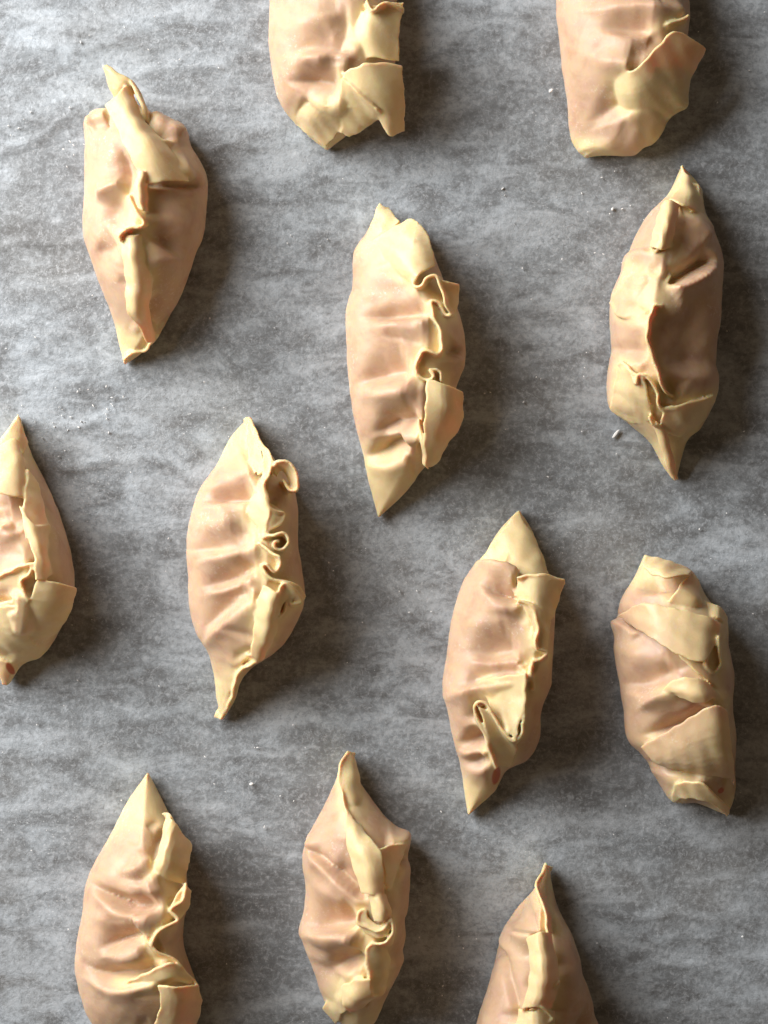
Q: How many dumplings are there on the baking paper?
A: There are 12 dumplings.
